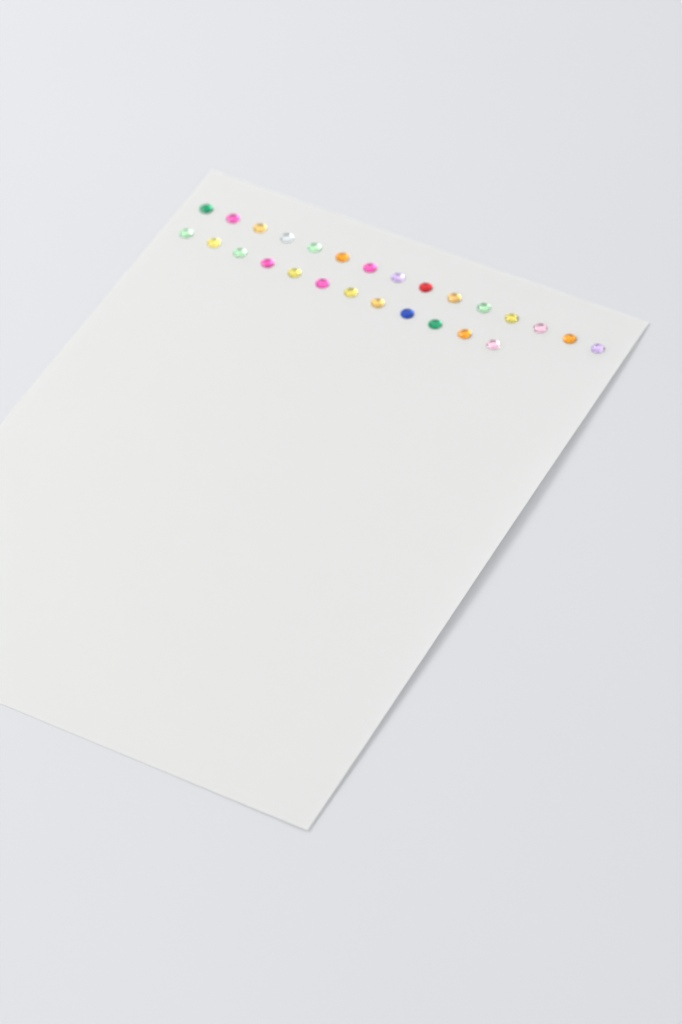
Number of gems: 27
